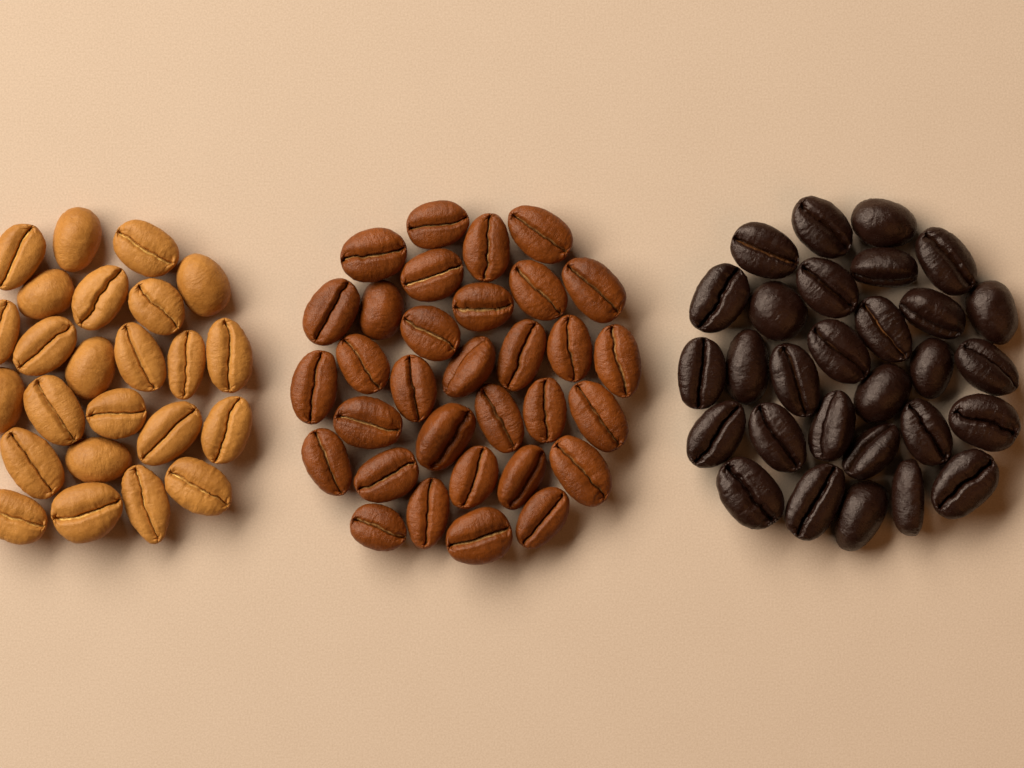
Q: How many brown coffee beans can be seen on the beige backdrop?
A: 32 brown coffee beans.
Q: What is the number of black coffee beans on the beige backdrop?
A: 29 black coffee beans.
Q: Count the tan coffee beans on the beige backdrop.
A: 24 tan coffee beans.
